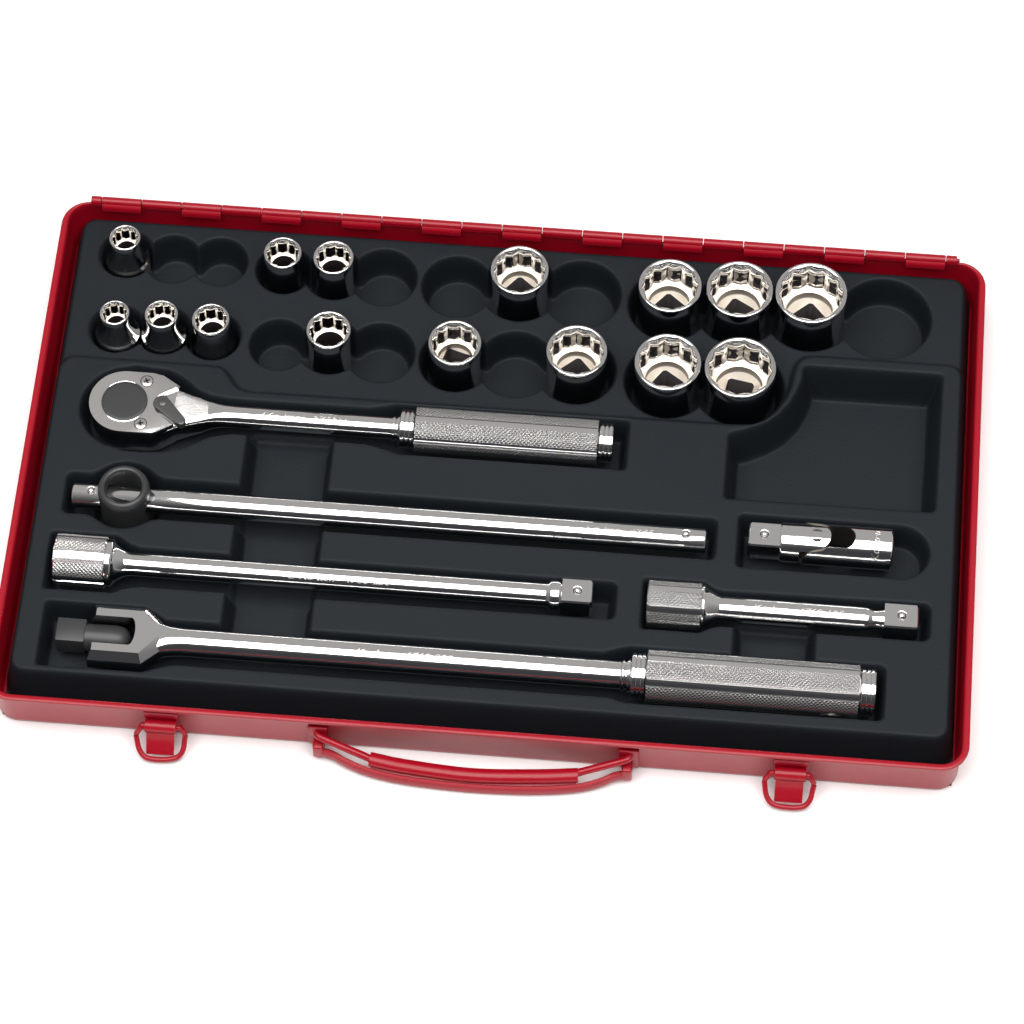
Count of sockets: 15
